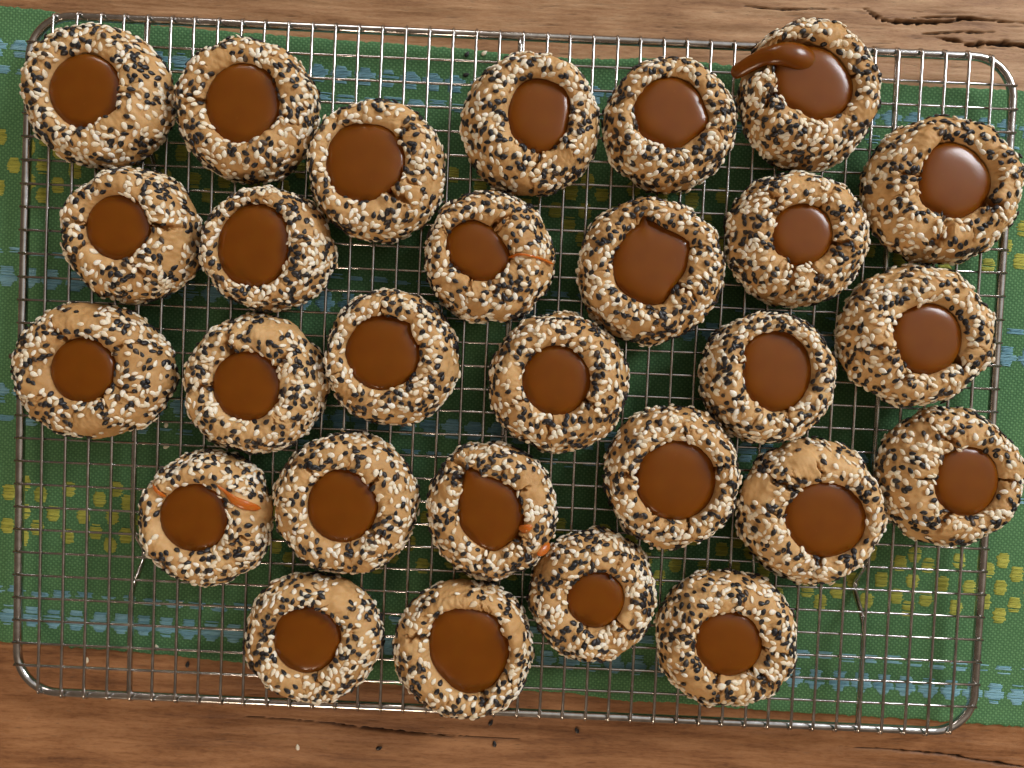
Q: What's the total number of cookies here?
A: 28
